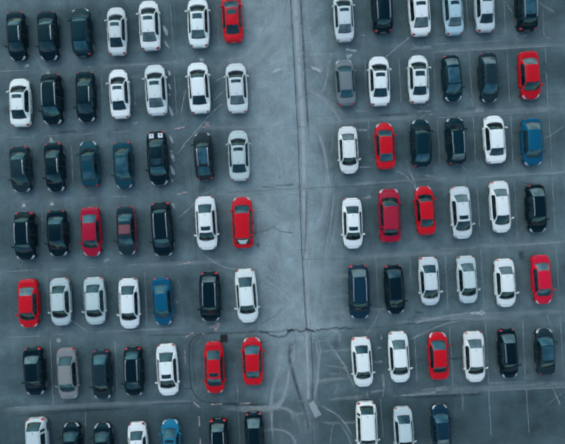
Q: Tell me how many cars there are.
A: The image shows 88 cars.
